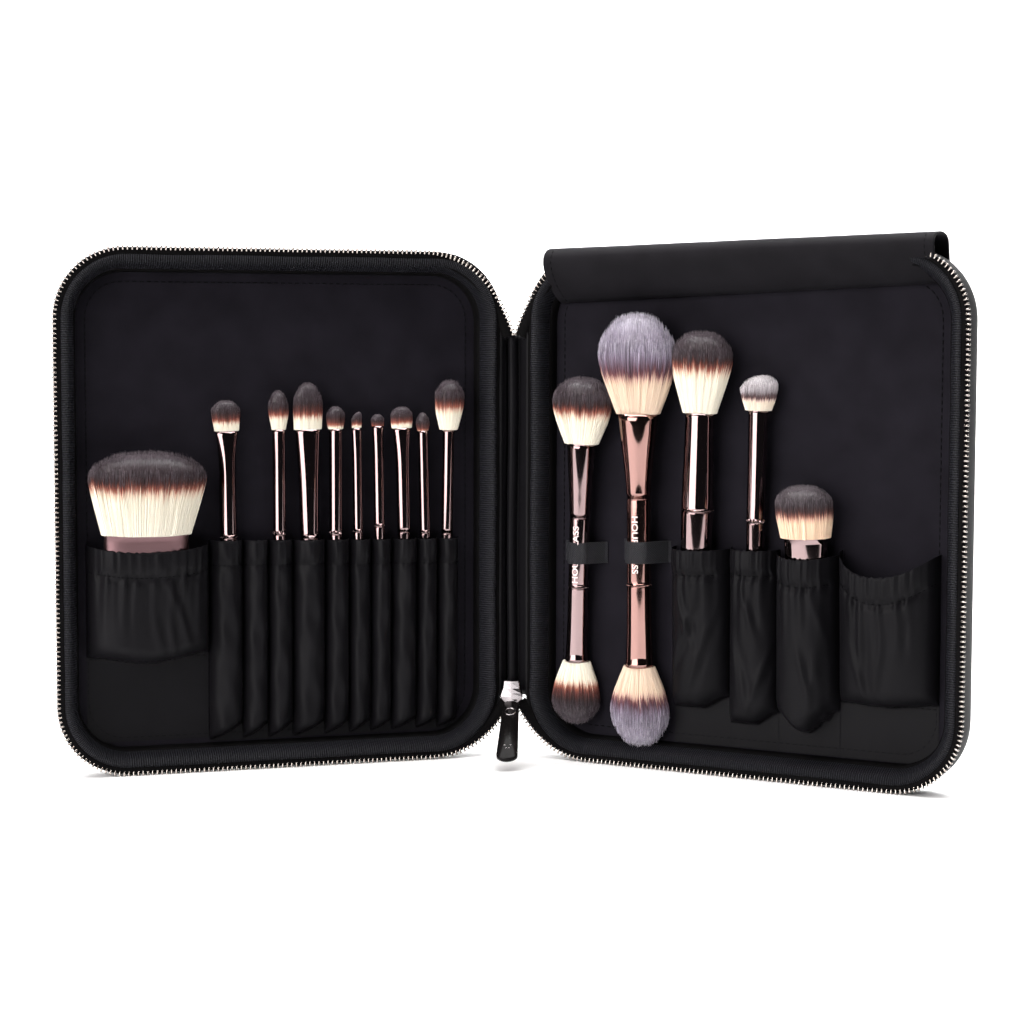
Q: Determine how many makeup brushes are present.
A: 15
